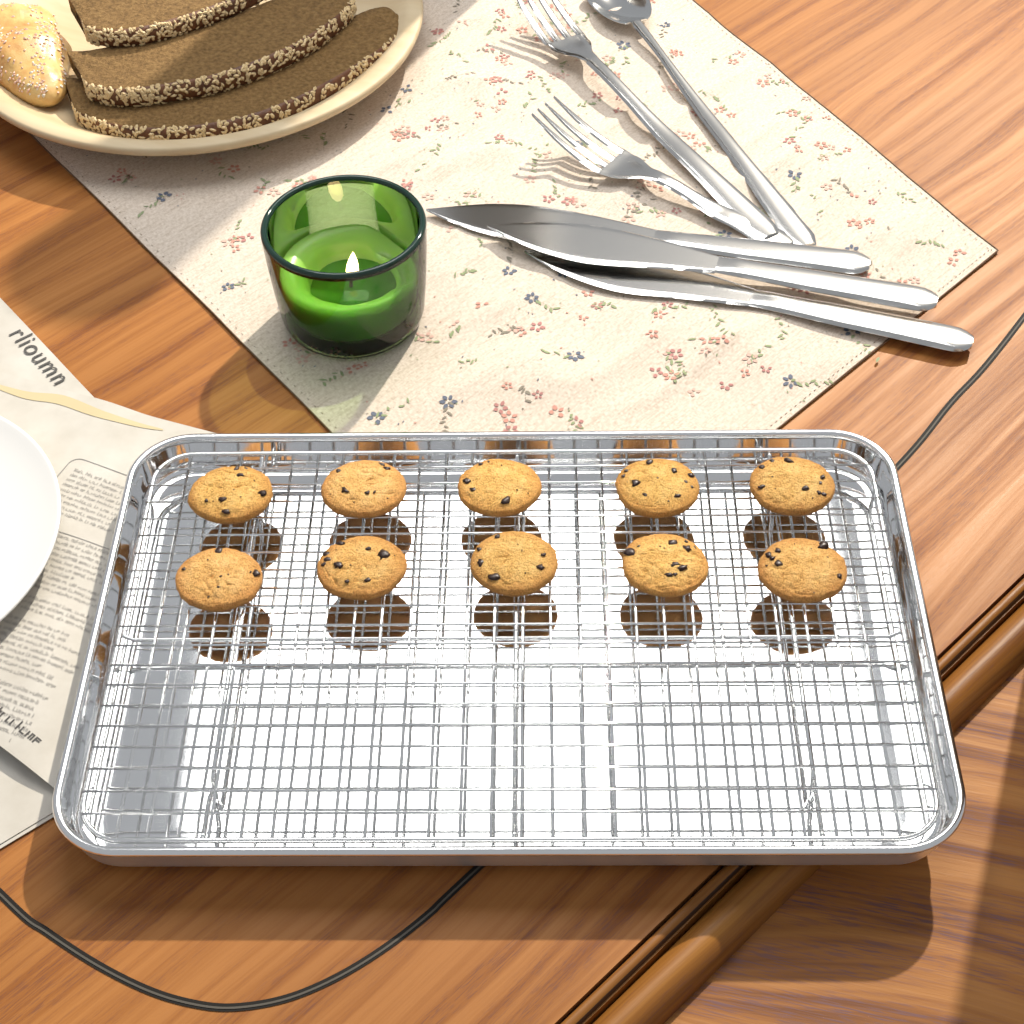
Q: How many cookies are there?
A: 10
